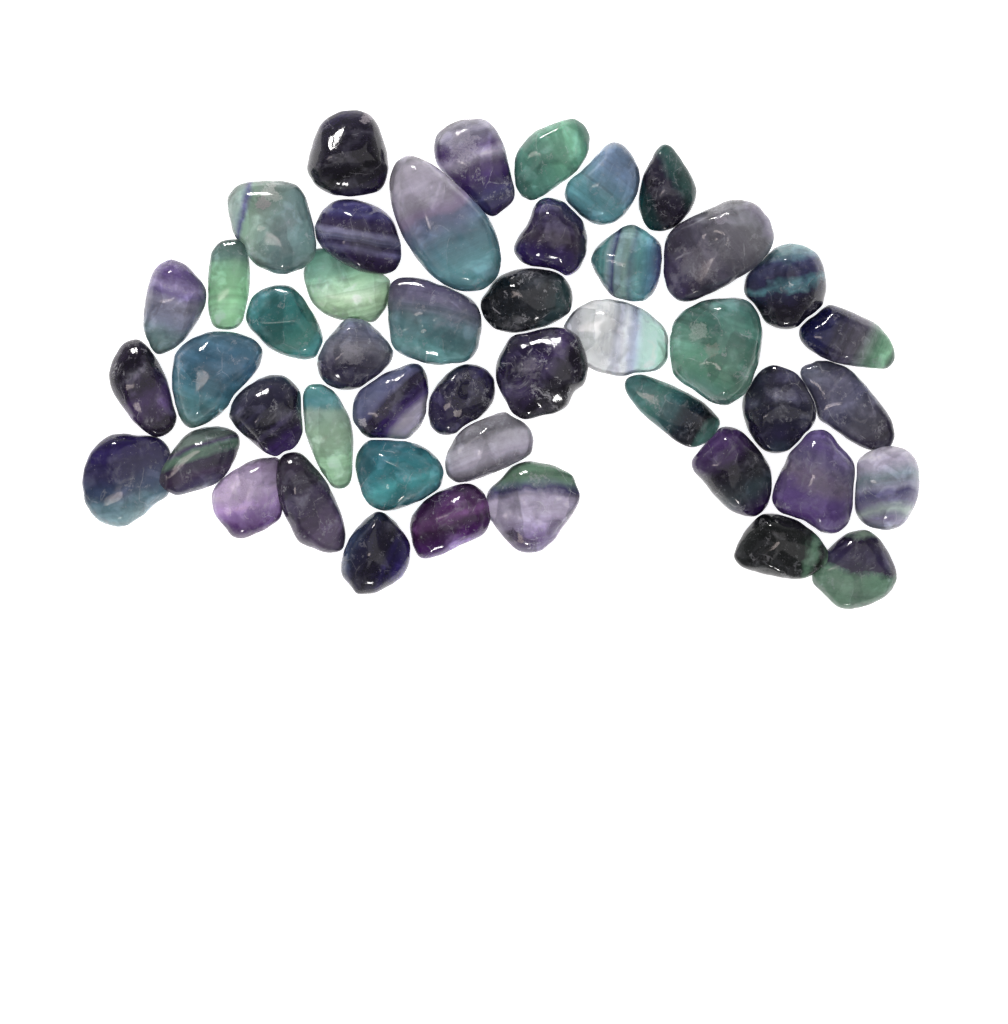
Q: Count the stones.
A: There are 46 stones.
